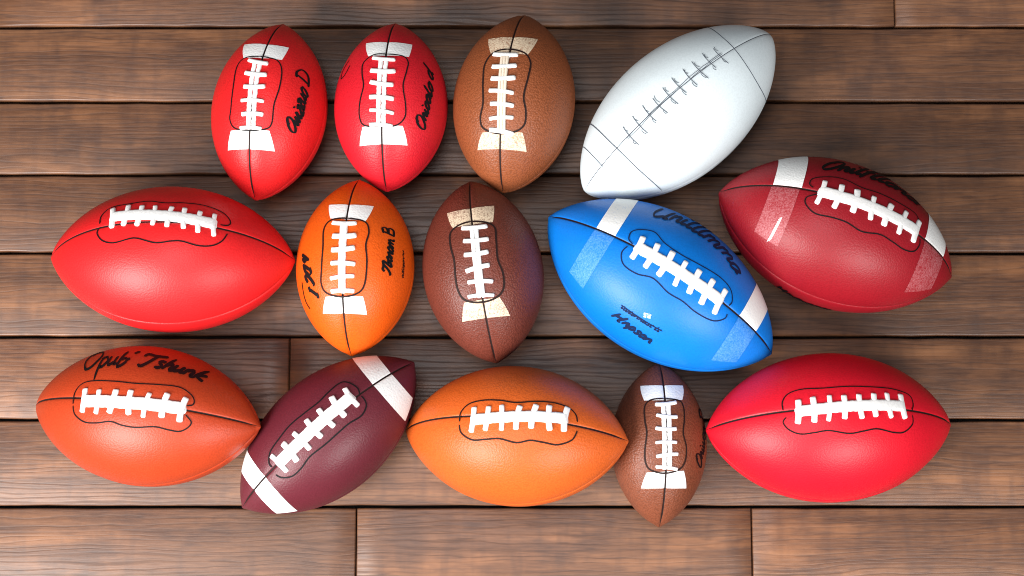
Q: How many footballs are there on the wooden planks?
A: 14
